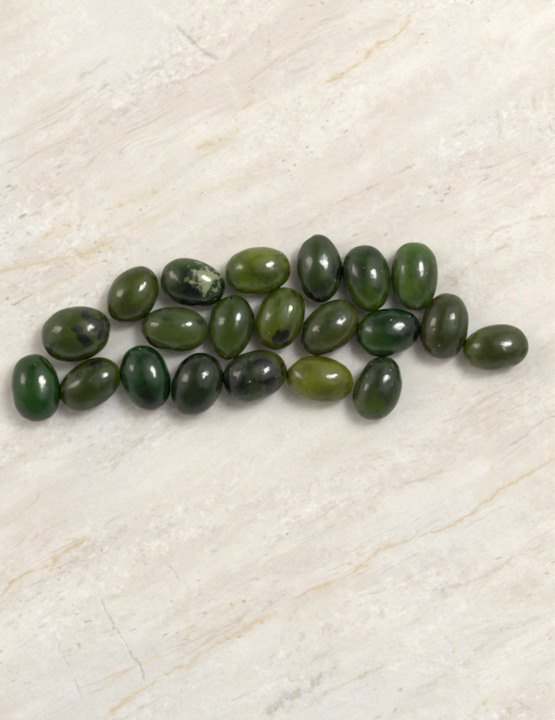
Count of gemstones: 21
